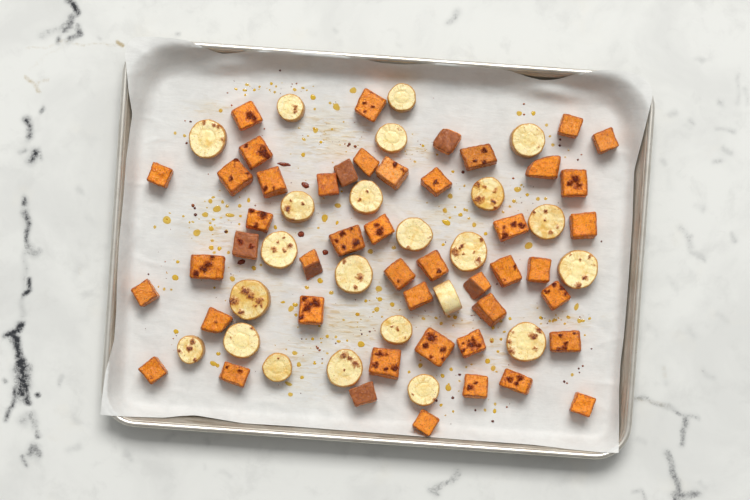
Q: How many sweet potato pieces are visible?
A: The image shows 47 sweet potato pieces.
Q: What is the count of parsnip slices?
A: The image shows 23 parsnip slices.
